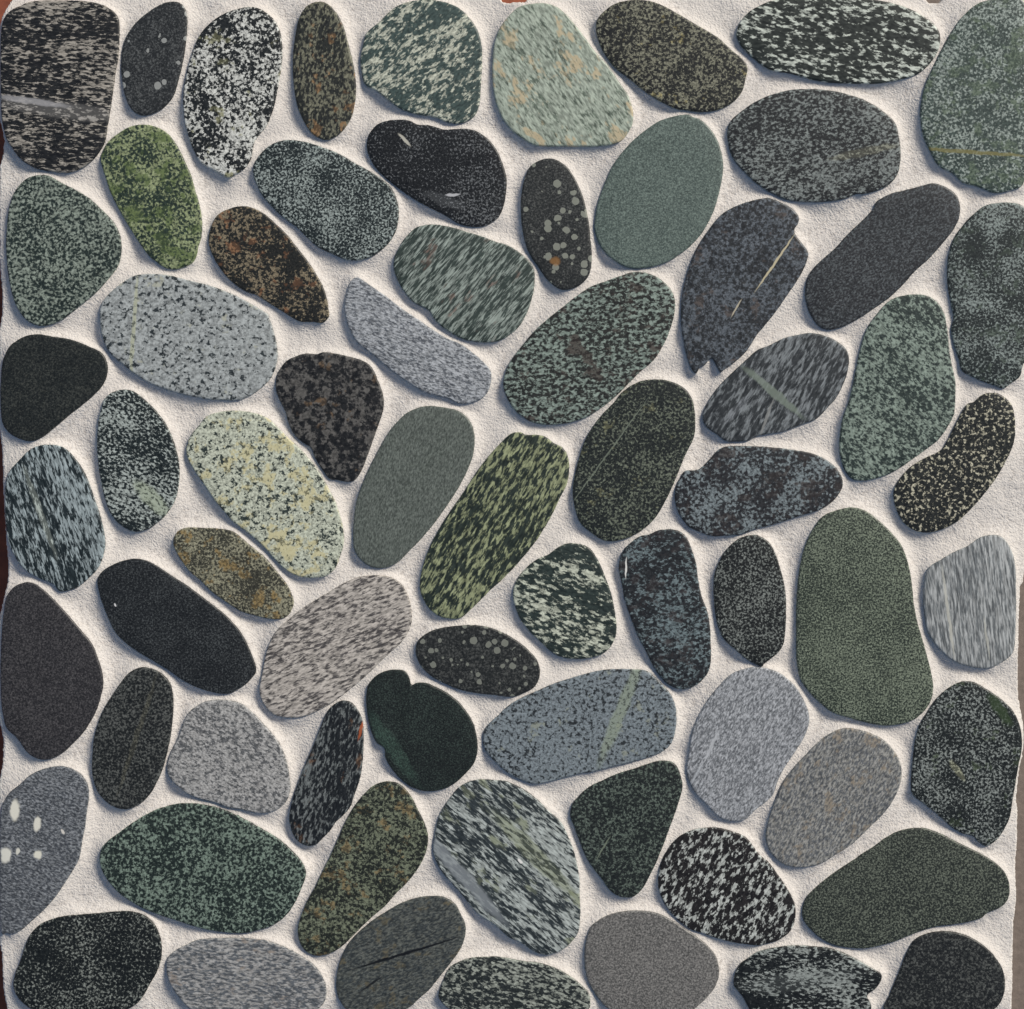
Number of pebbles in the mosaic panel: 68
